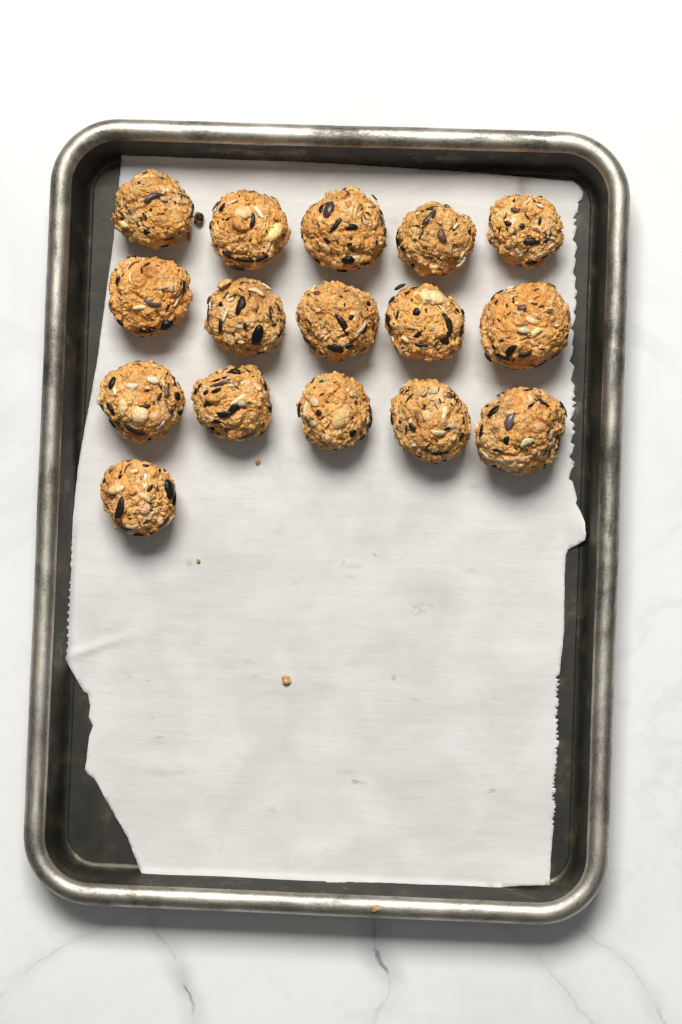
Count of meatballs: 16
